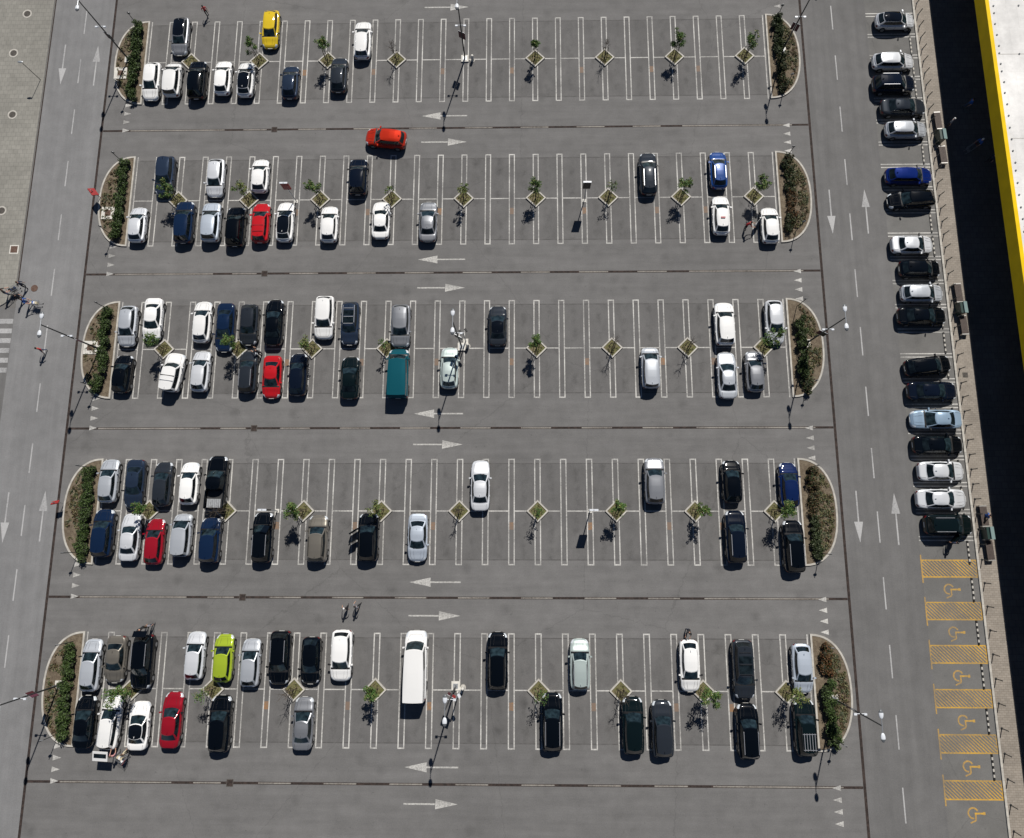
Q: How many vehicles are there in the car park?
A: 116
